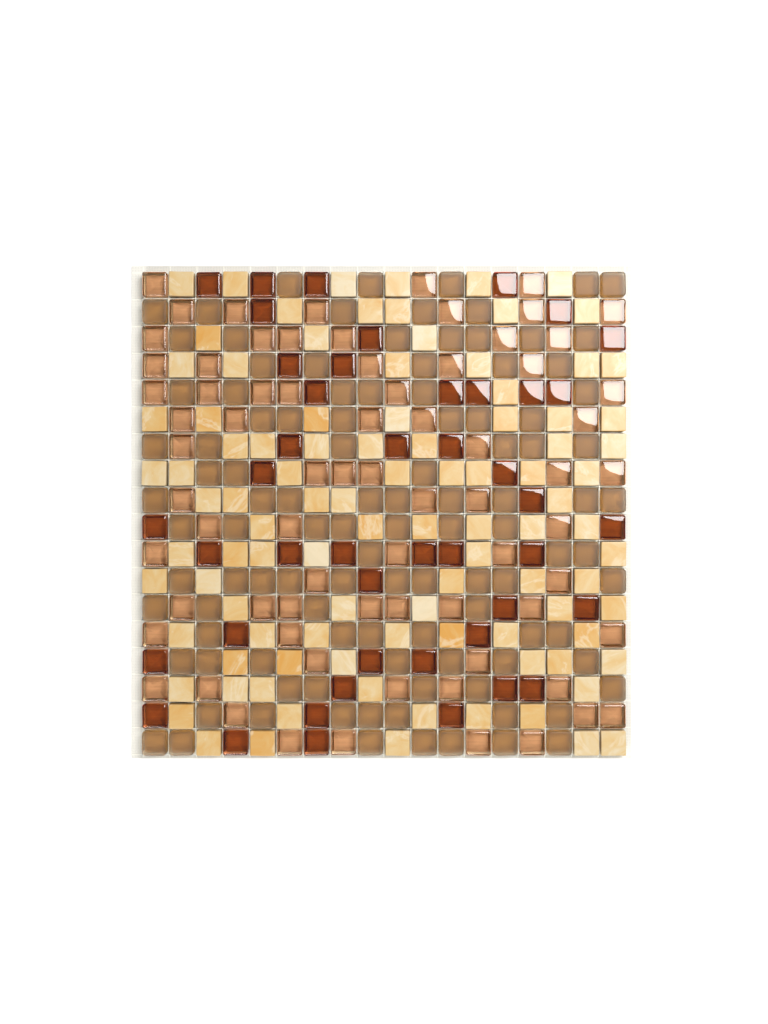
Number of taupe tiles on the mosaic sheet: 108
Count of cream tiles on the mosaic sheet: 98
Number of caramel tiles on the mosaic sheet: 73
